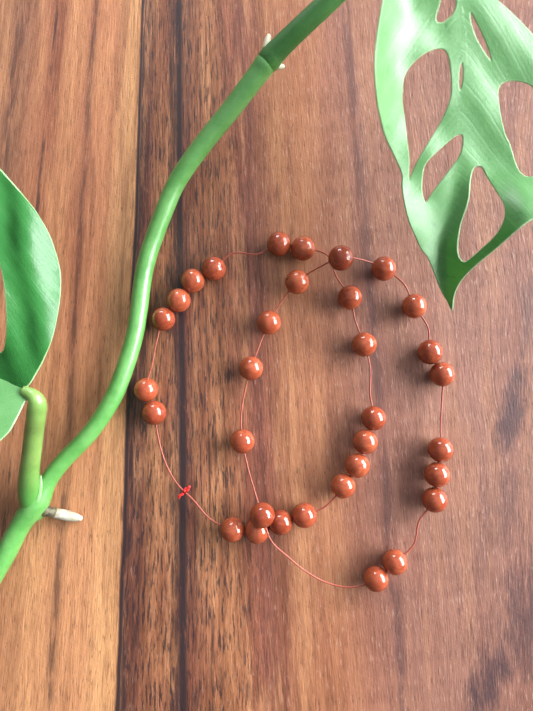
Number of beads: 33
